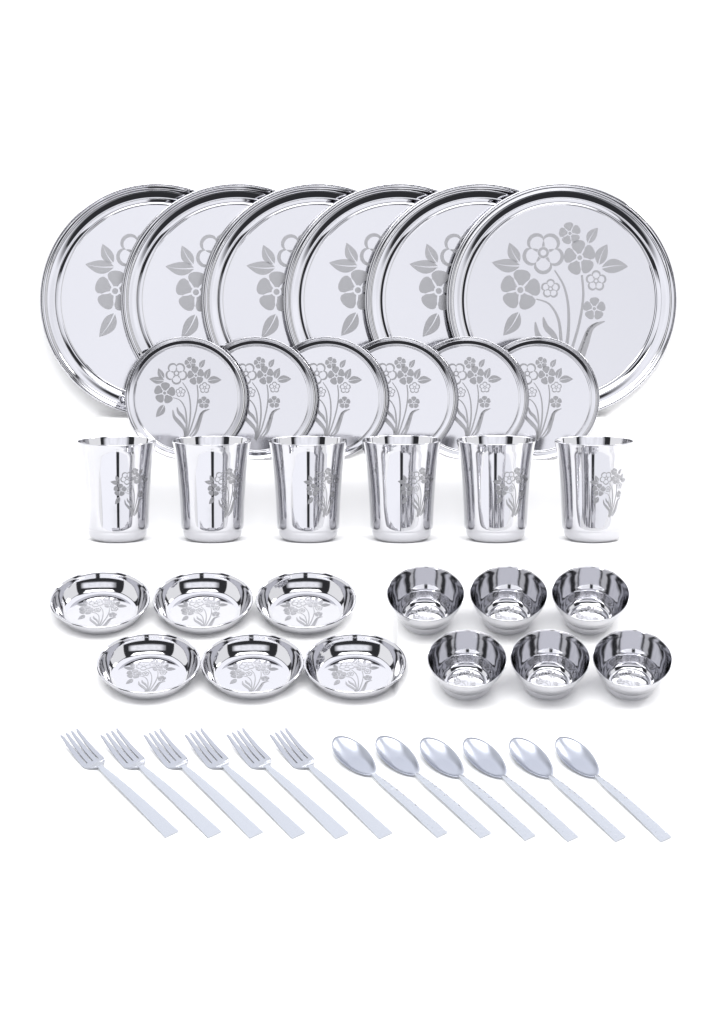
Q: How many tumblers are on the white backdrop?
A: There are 6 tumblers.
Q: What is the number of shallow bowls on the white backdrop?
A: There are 6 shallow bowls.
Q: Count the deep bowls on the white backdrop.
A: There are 6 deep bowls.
